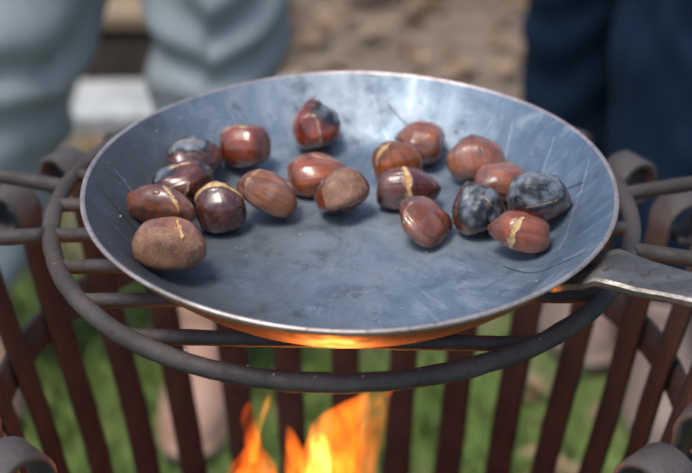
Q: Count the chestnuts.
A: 19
